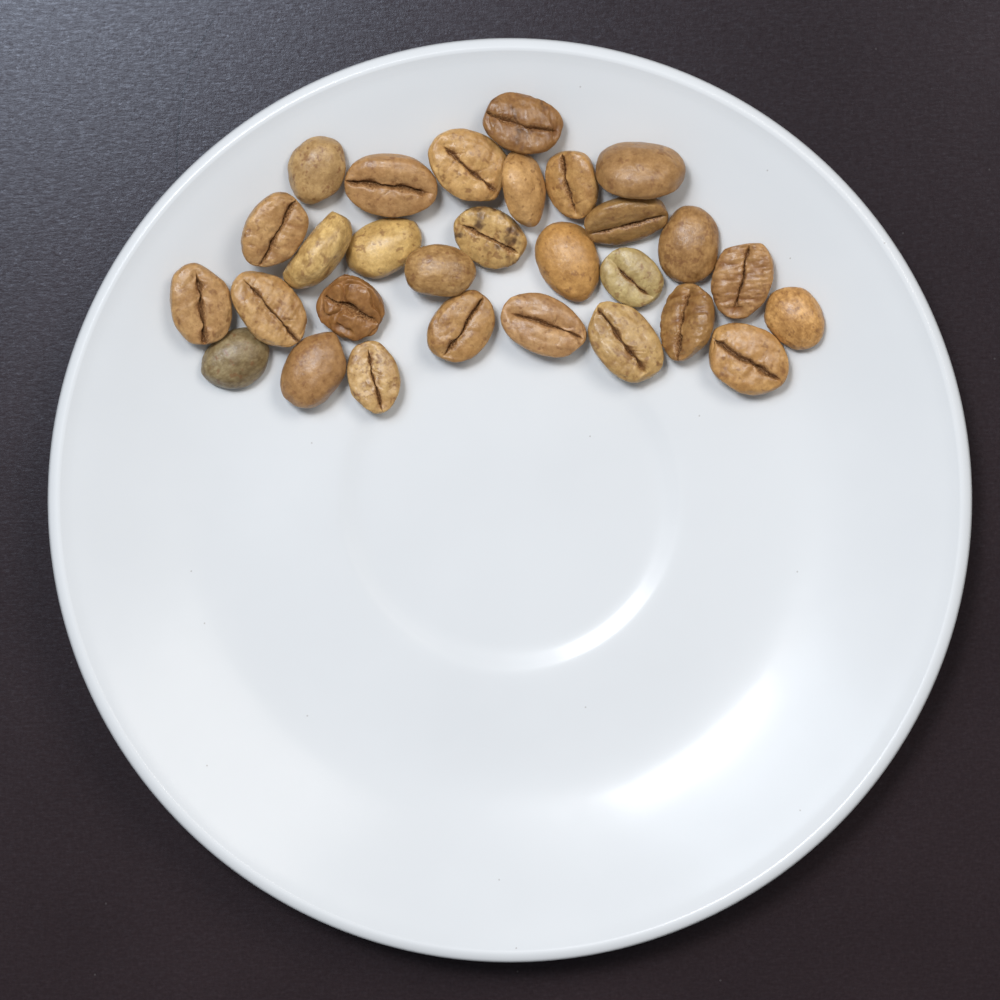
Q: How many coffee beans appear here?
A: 29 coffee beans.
